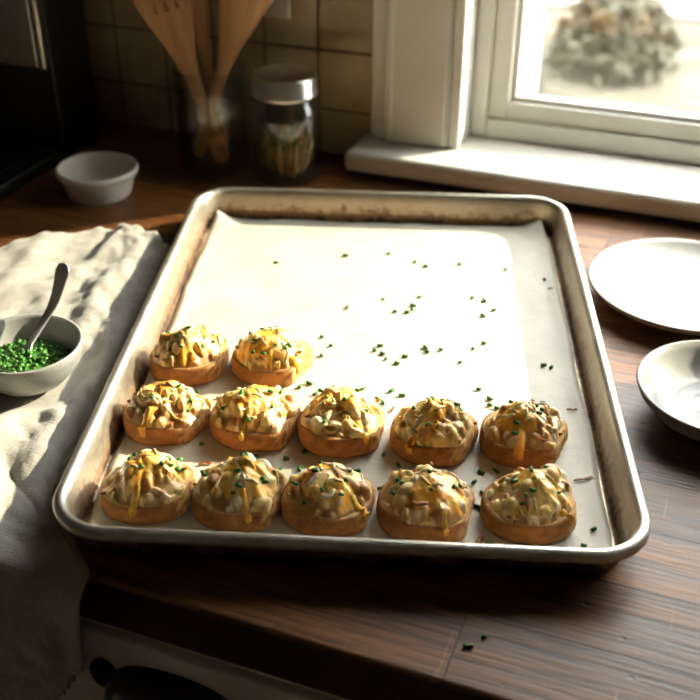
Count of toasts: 12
